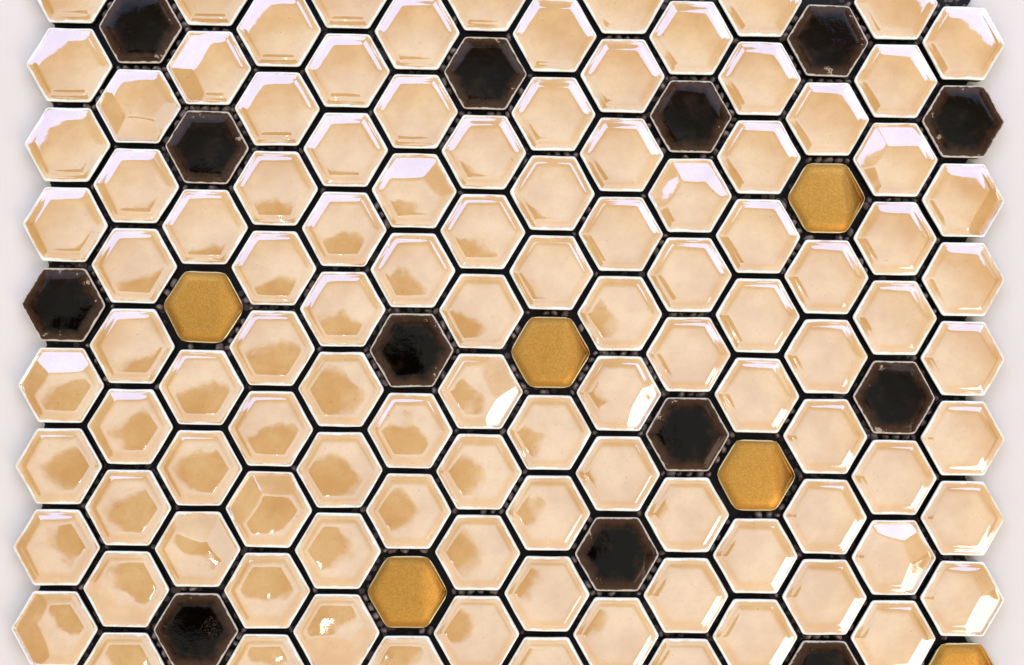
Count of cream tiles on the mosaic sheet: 107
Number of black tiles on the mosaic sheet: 13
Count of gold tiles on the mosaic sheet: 6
